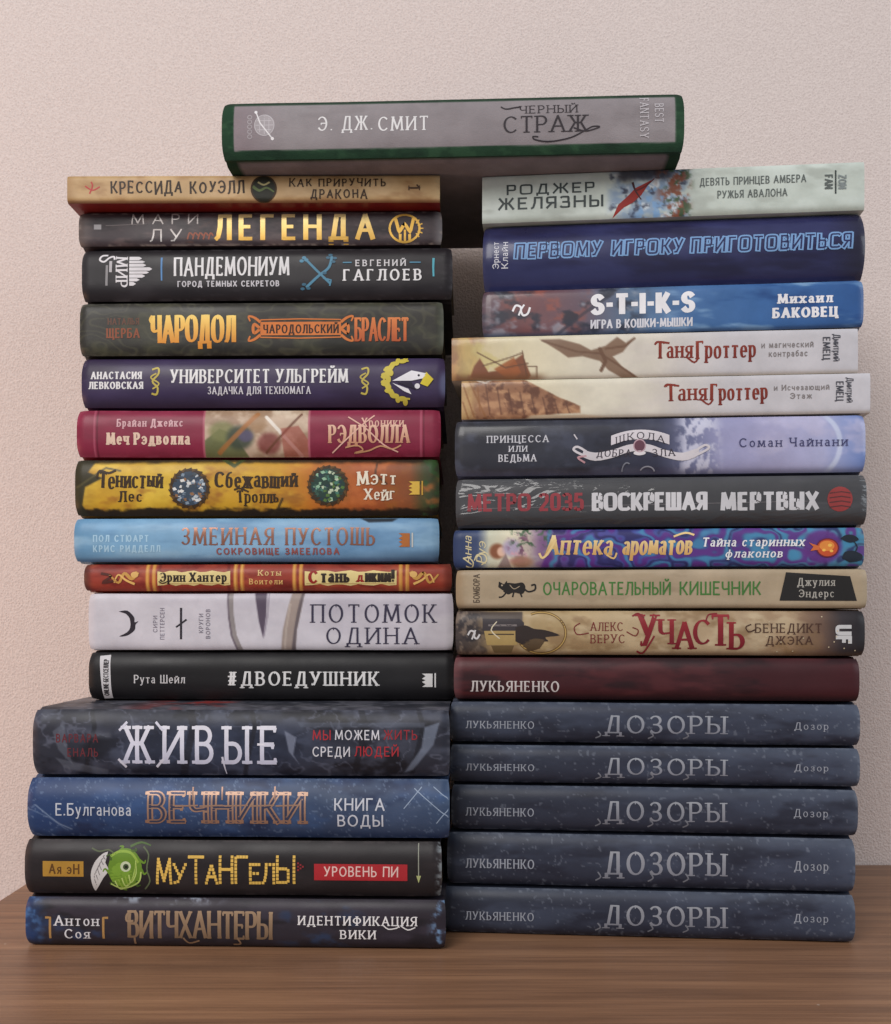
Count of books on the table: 32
